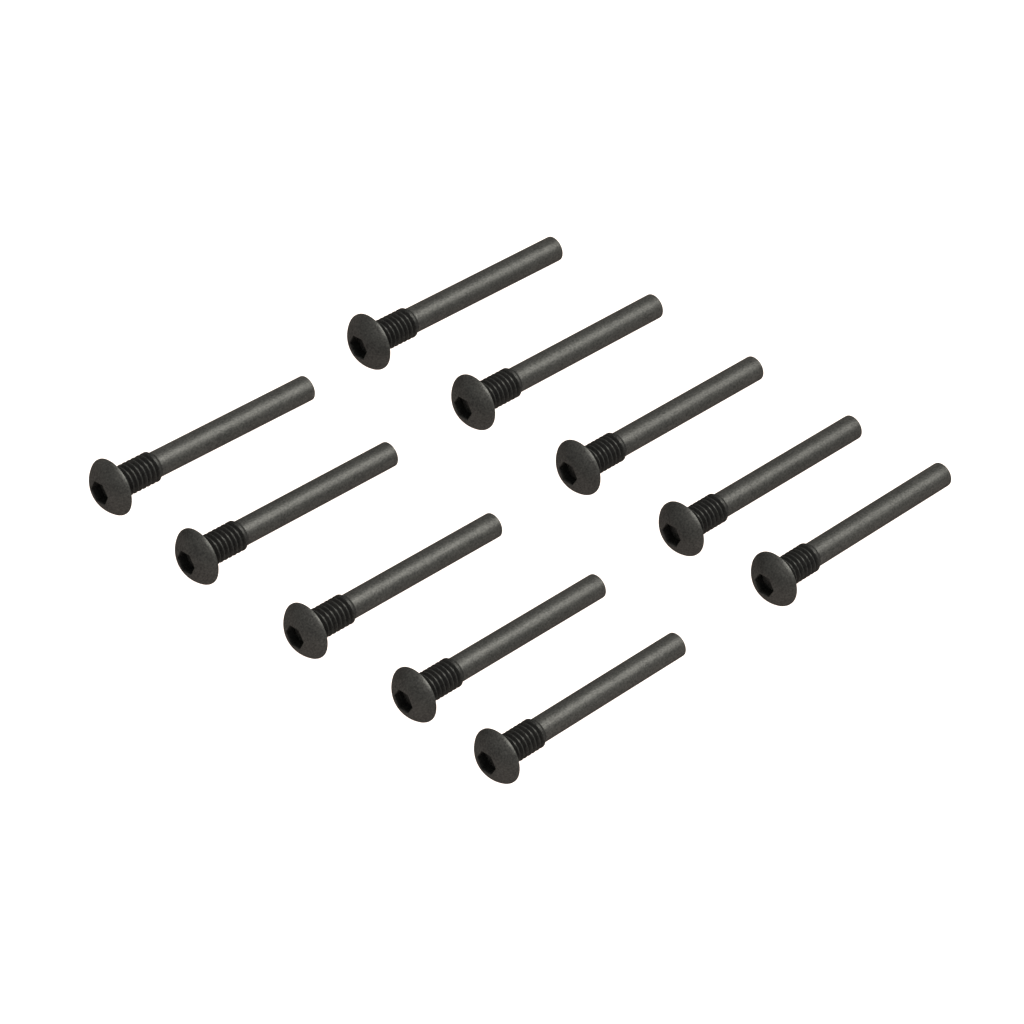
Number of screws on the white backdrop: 10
